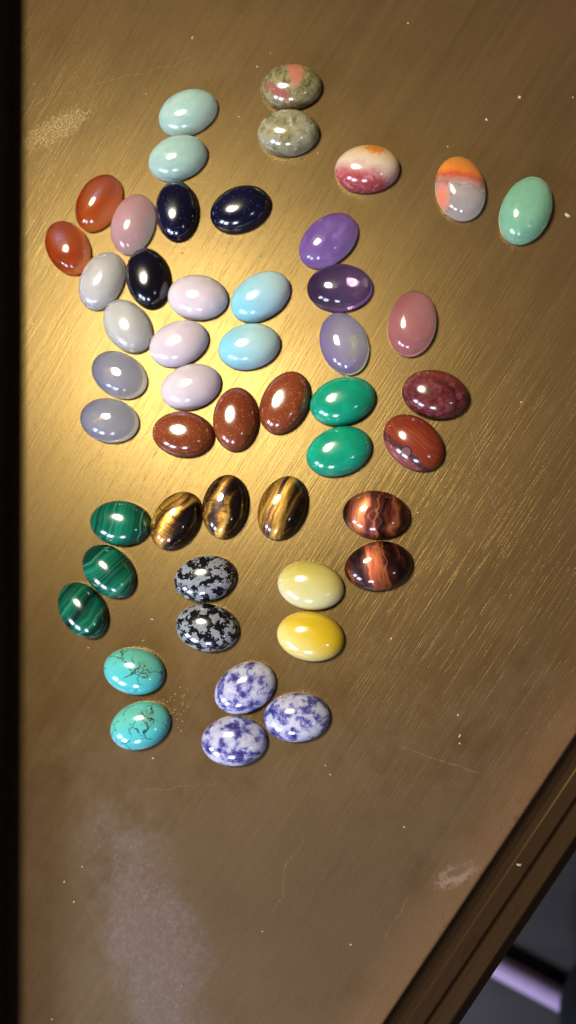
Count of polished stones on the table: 50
